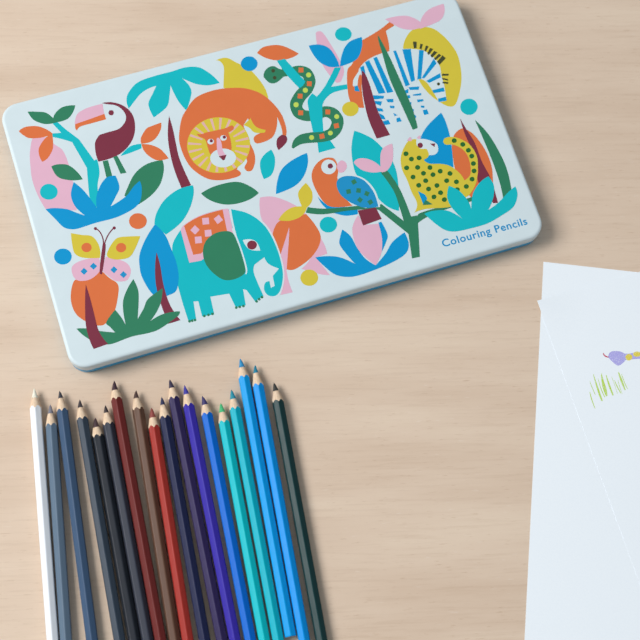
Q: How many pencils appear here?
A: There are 18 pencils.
